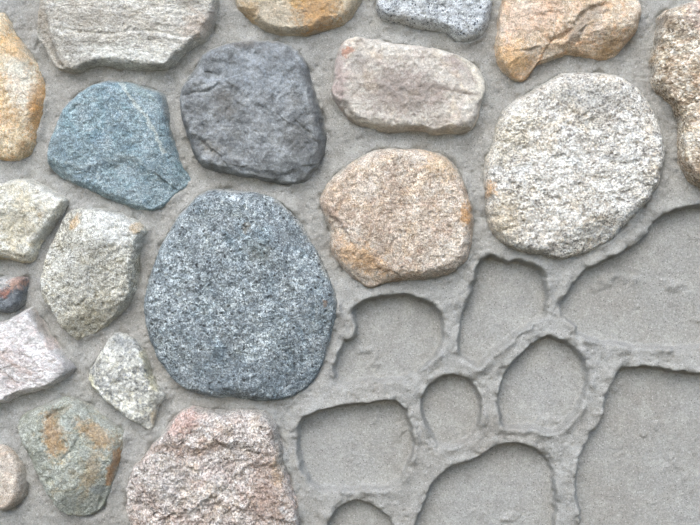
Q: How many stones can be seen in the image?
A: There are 20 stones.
